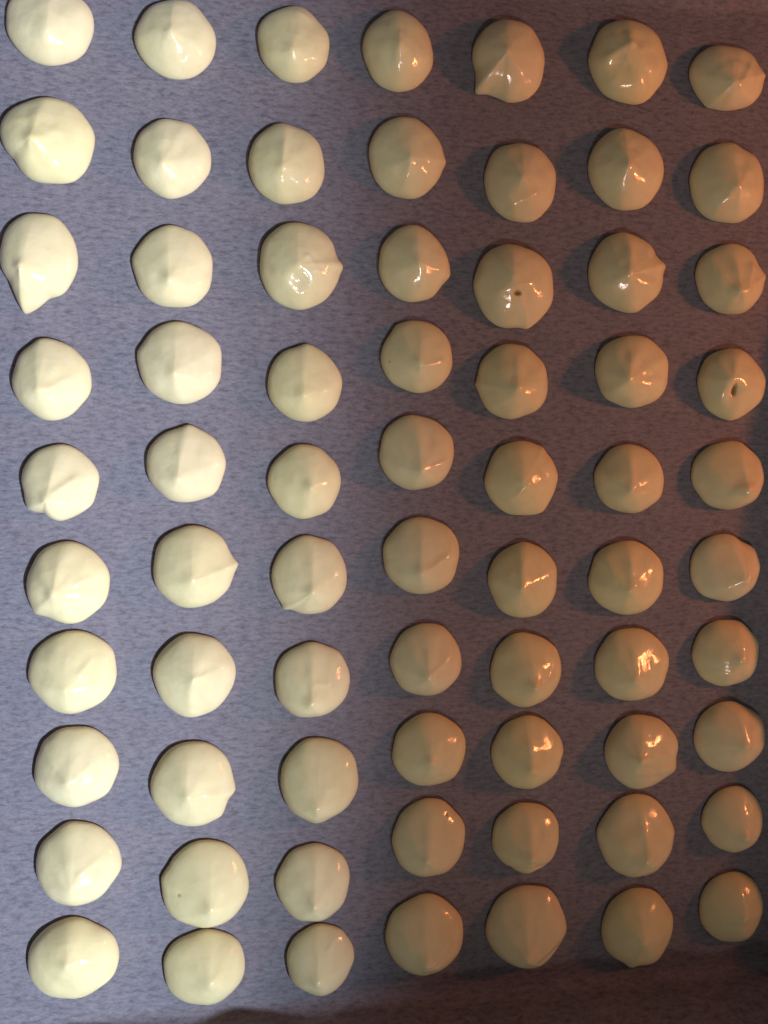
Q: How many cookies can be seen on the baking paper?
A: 70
